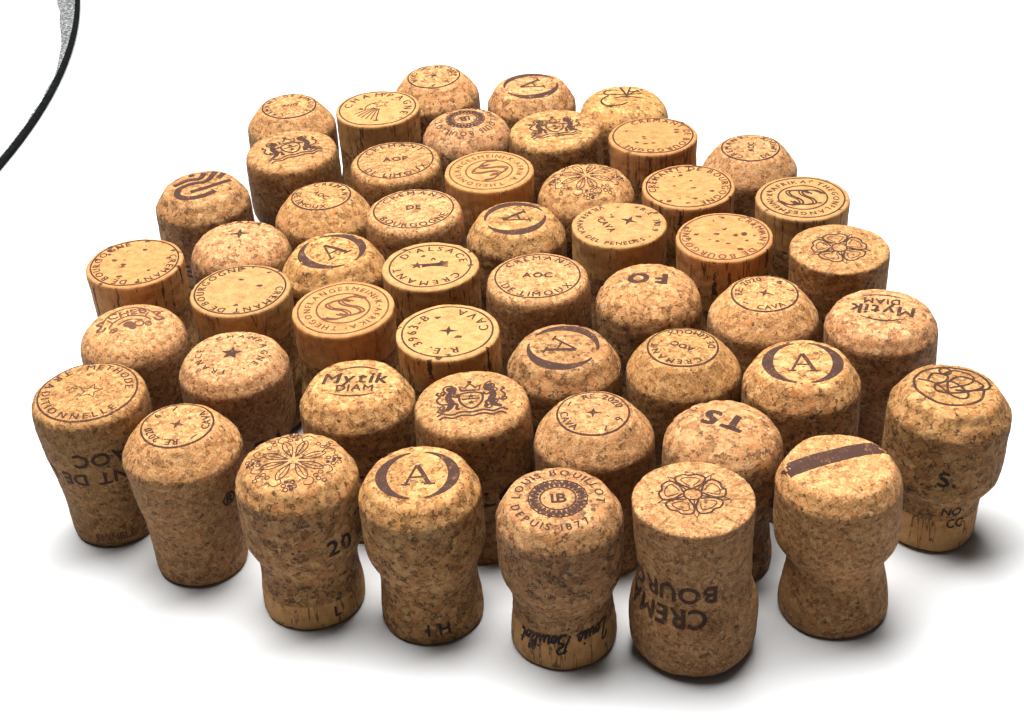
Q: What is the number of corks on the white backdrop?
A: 50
